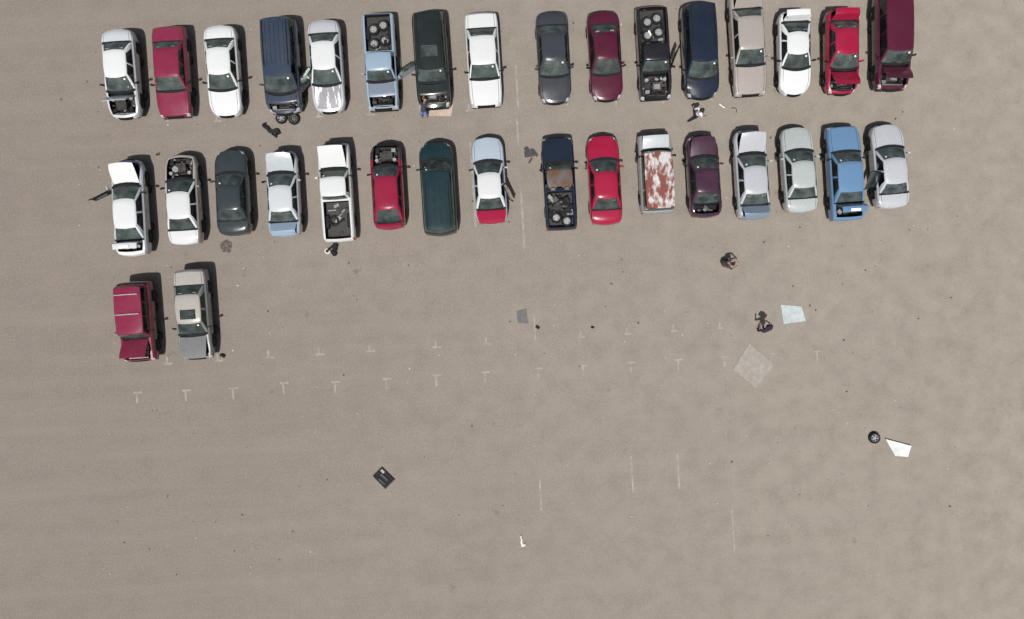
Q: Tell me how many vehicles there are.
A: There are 34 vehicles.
